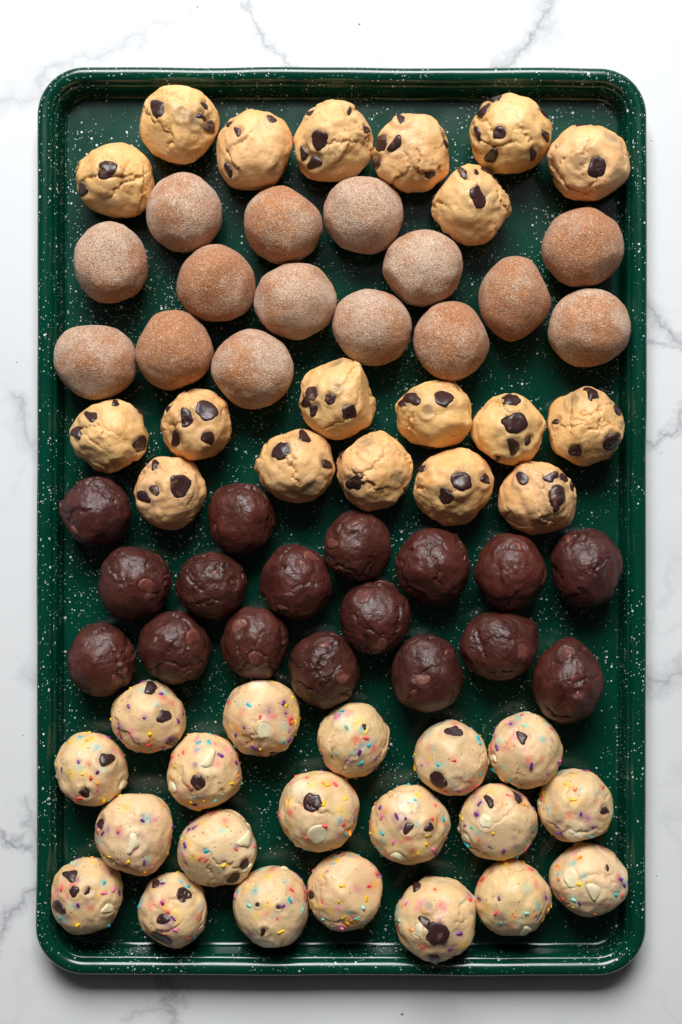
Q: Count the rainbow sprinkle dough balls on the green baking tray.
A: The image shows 20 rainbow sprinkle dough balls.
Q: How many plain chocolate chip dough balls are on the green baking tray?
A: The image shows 19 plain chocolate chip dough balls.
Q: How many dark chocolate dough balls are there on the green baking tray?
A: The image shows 17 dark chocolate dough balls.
